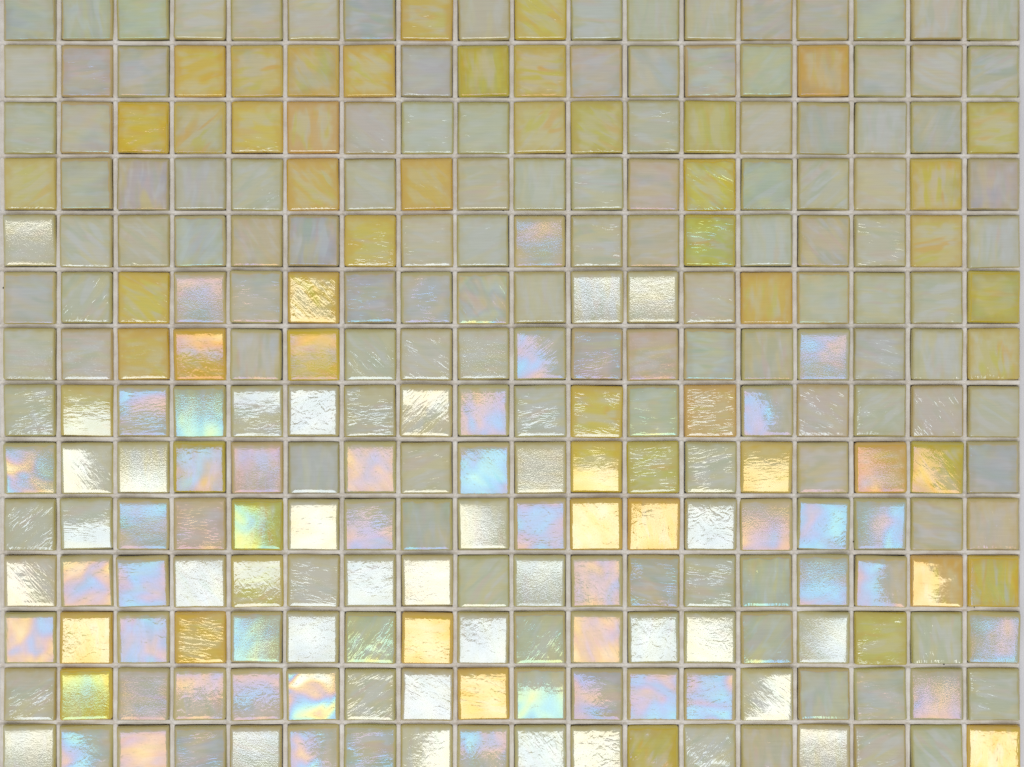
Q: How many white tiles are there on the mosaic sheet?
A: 196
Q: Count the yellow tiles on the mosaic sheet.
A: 56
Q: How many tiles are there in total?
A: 252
